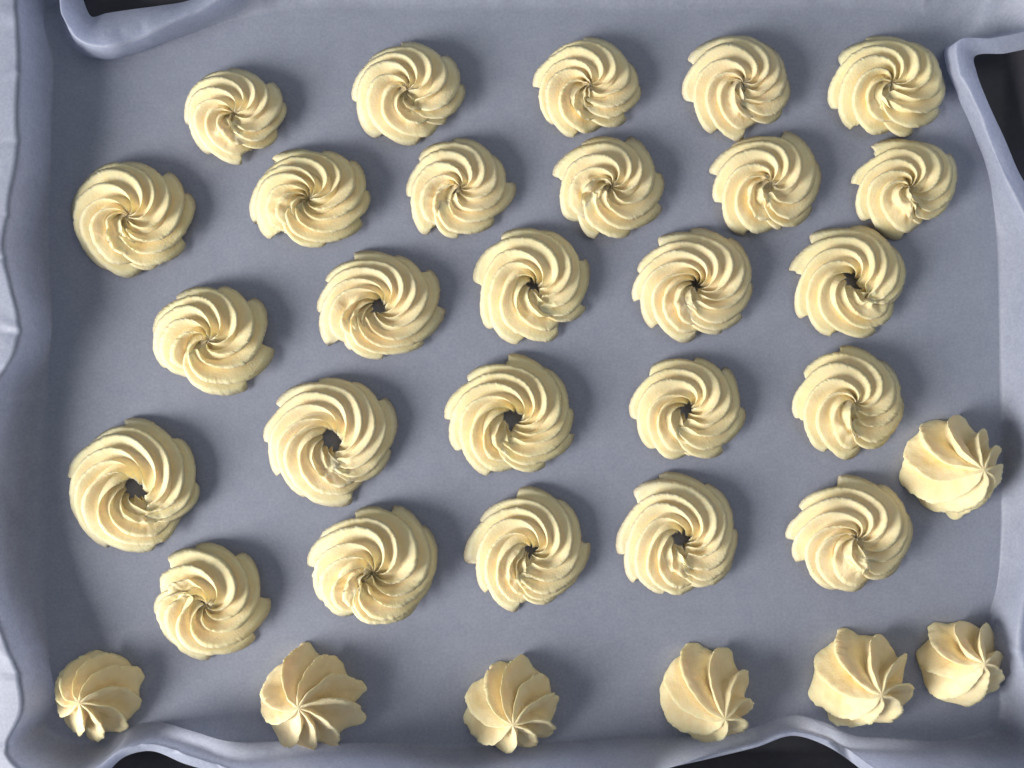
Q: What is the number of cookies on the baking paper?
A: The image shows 33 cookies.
